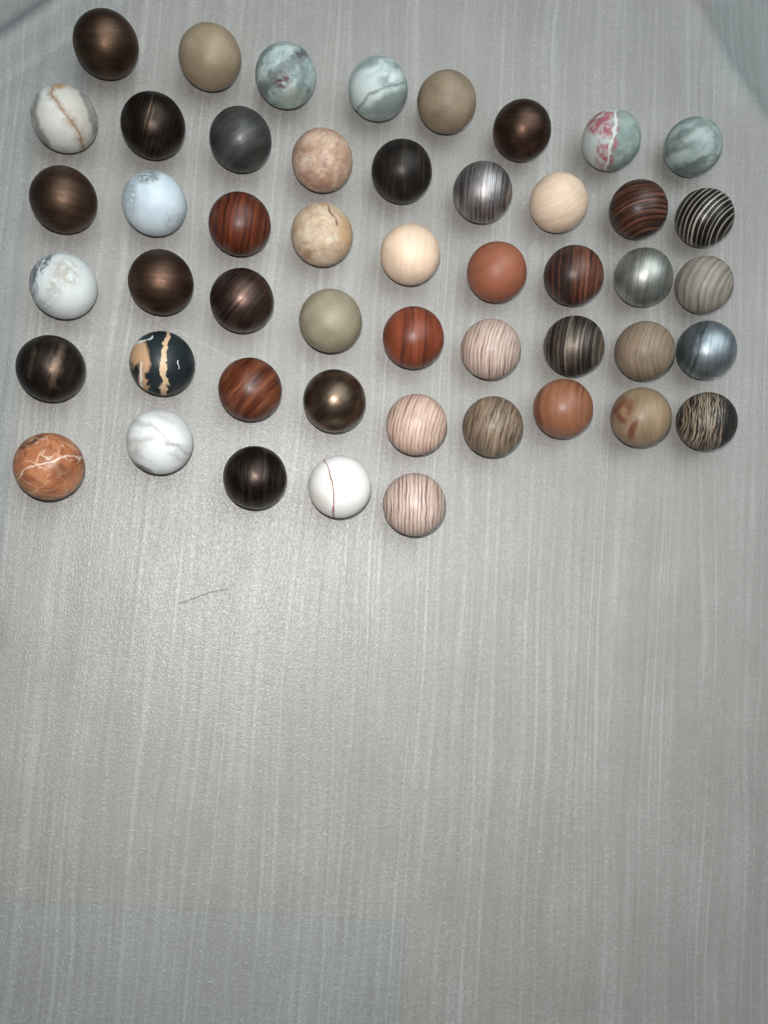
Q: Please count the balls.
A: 49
